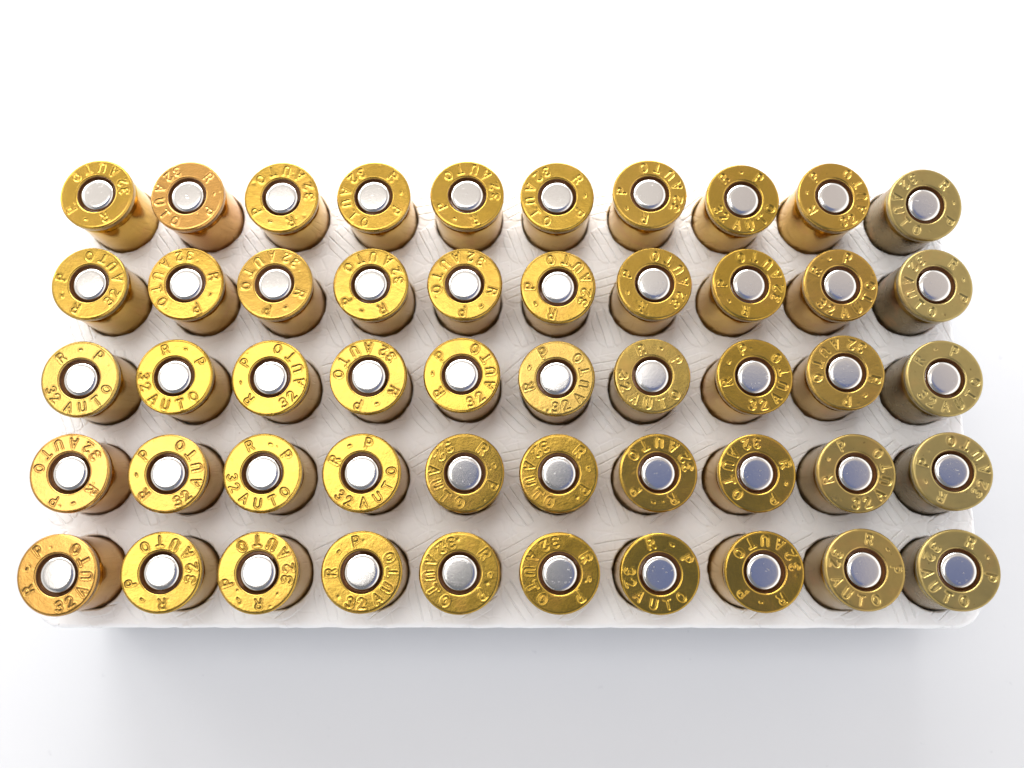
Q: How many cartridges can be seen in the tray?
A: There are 50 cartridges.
